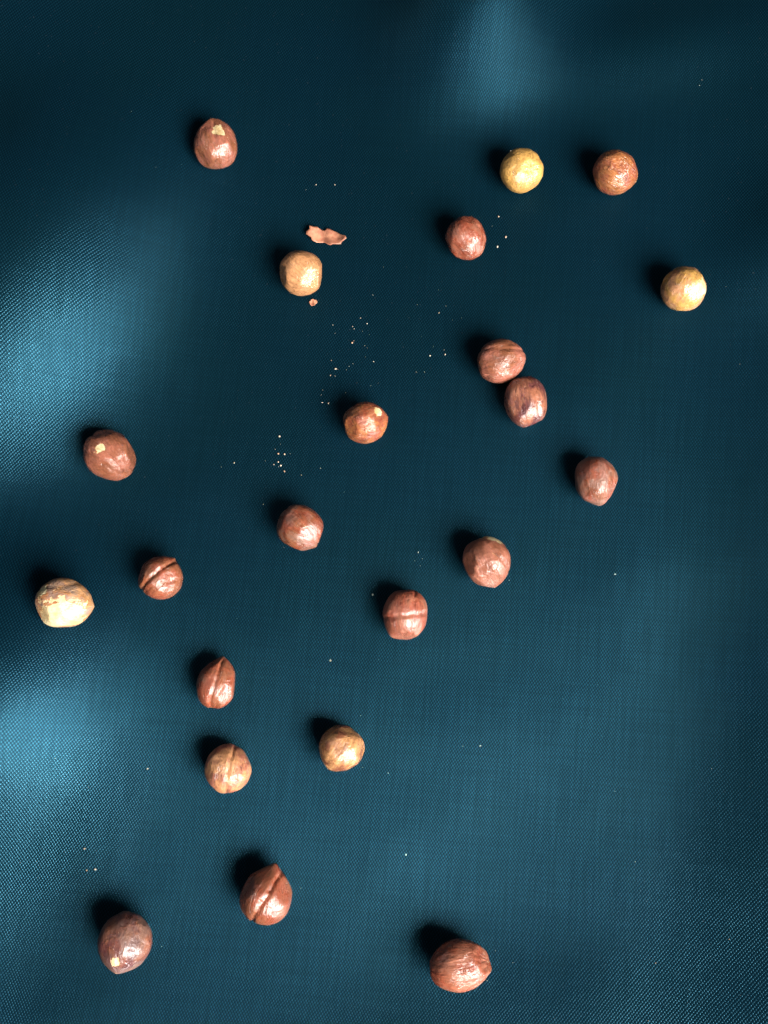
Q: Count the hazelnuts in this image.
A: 22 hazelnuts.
